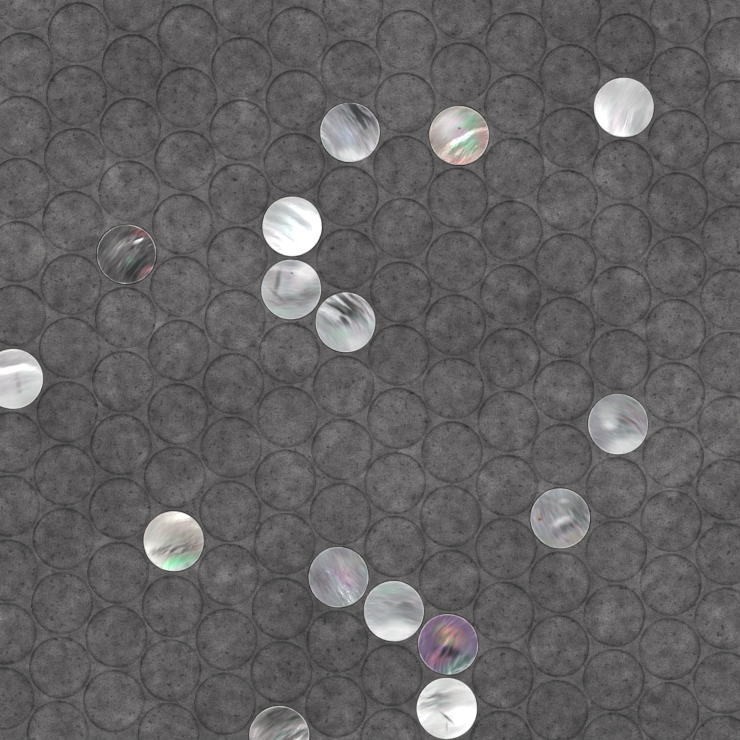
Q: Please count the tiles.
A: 16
